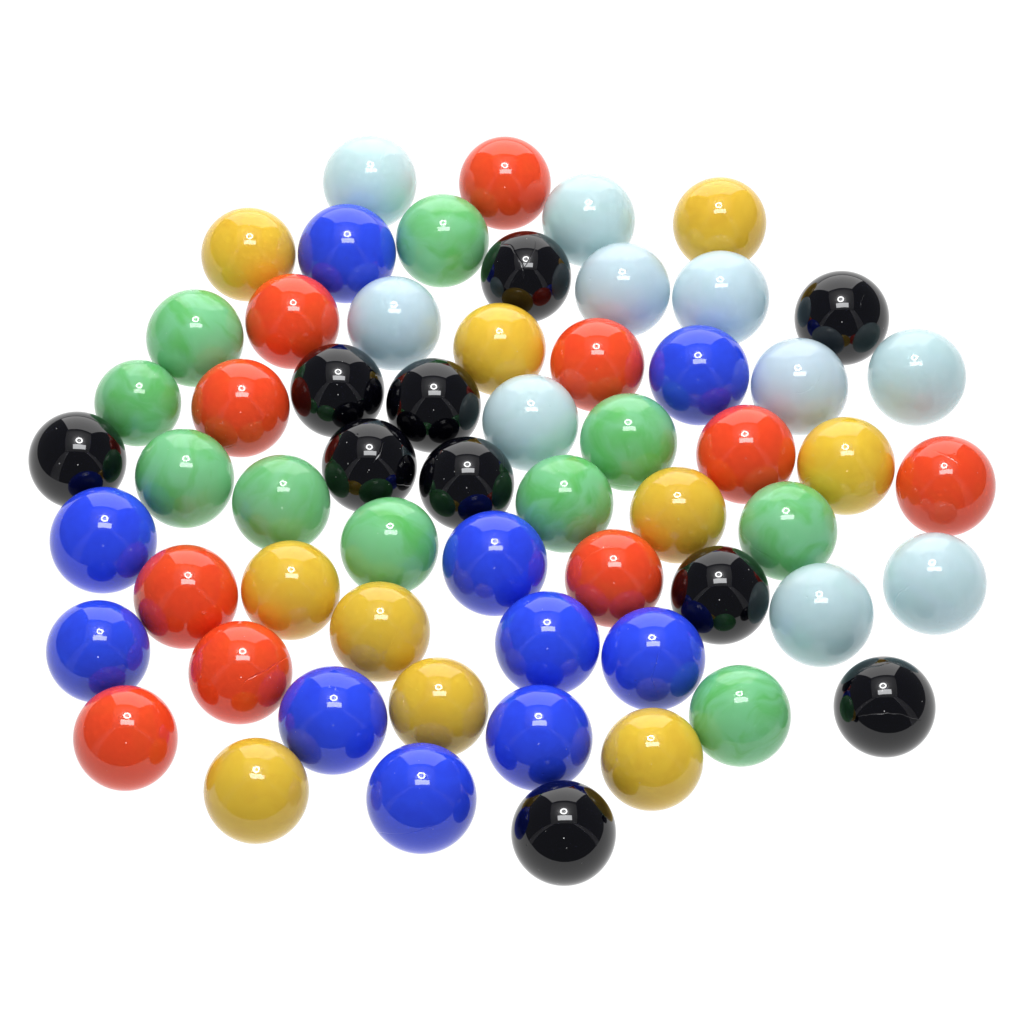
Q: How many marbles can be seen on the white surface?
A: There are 60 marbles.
